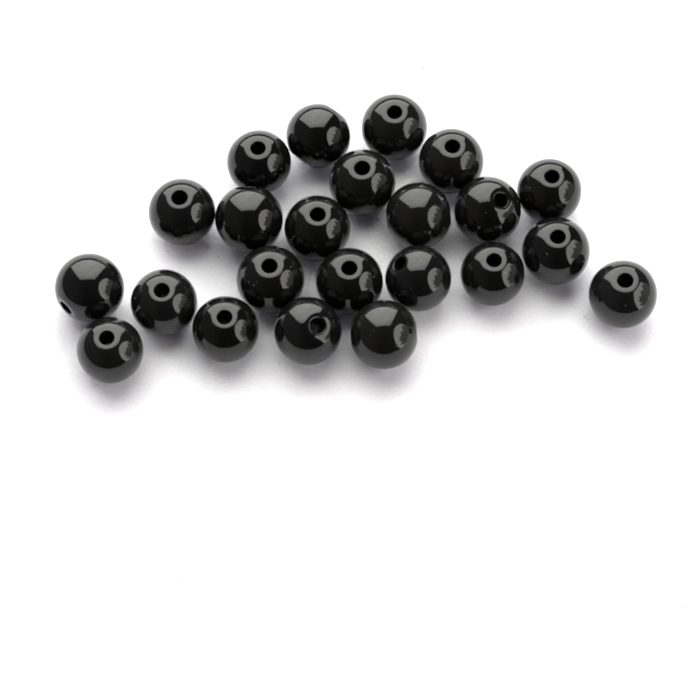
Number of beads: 23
